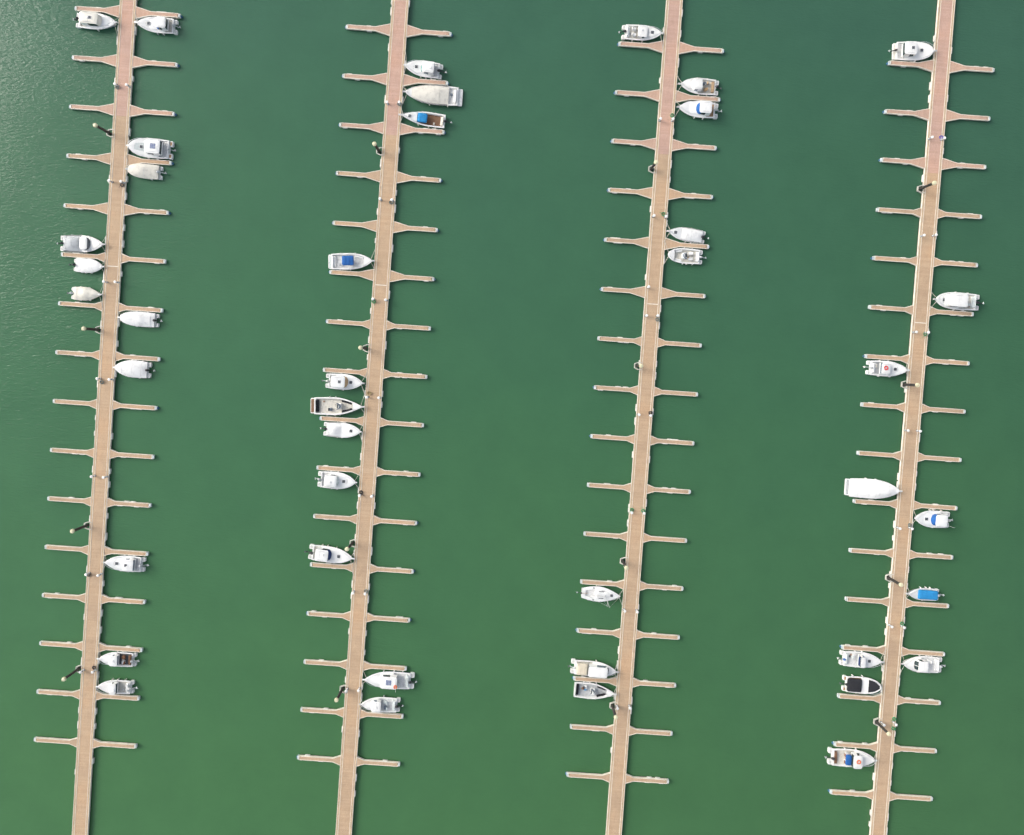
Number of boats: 41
